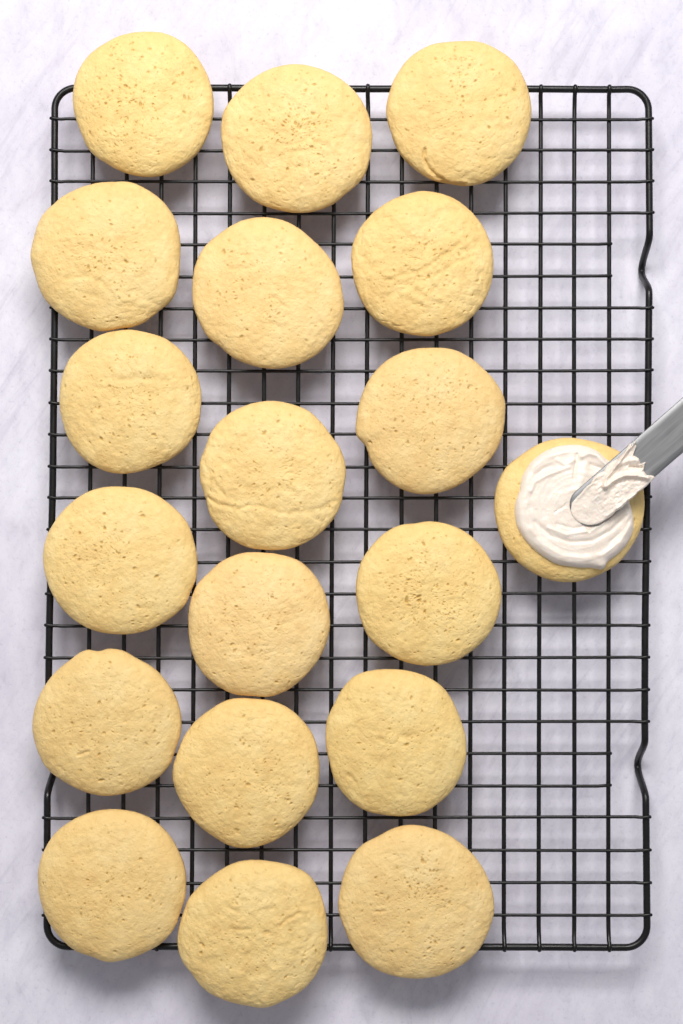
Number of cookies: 19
